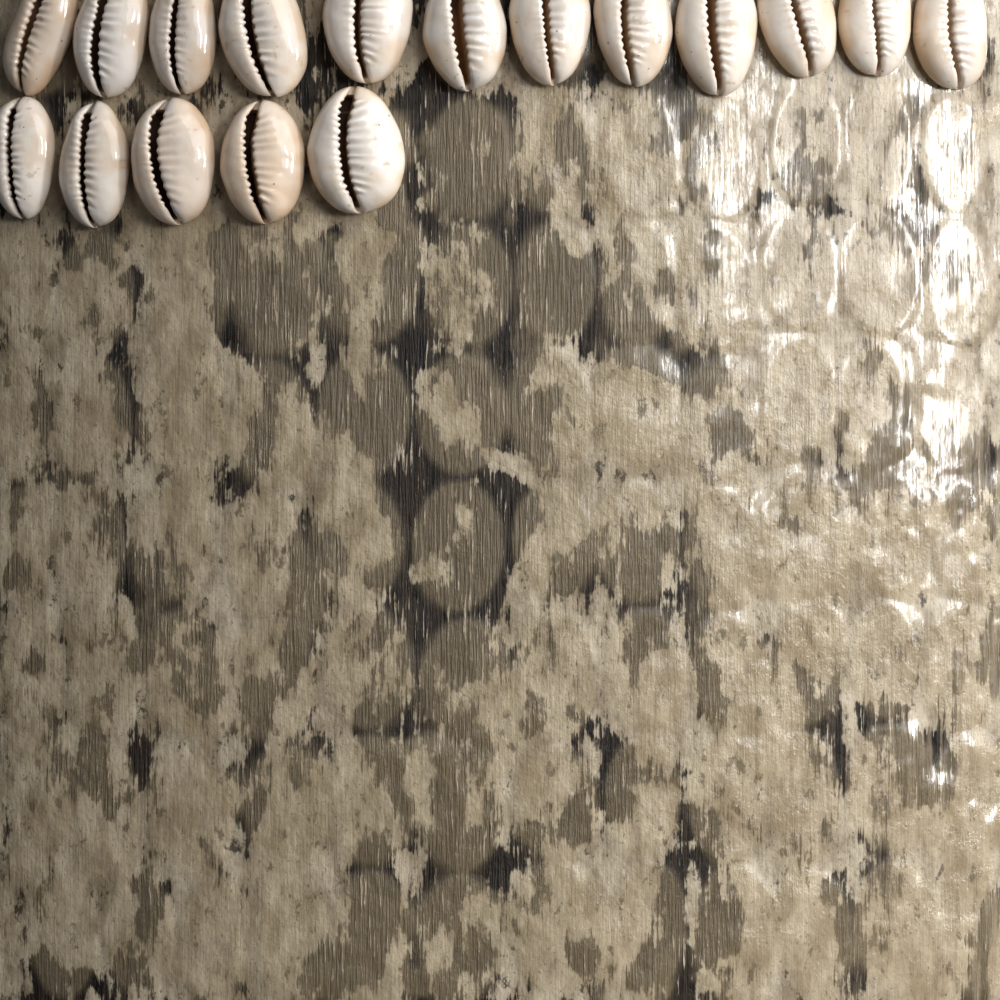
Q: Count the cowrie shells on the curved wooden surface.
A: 17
